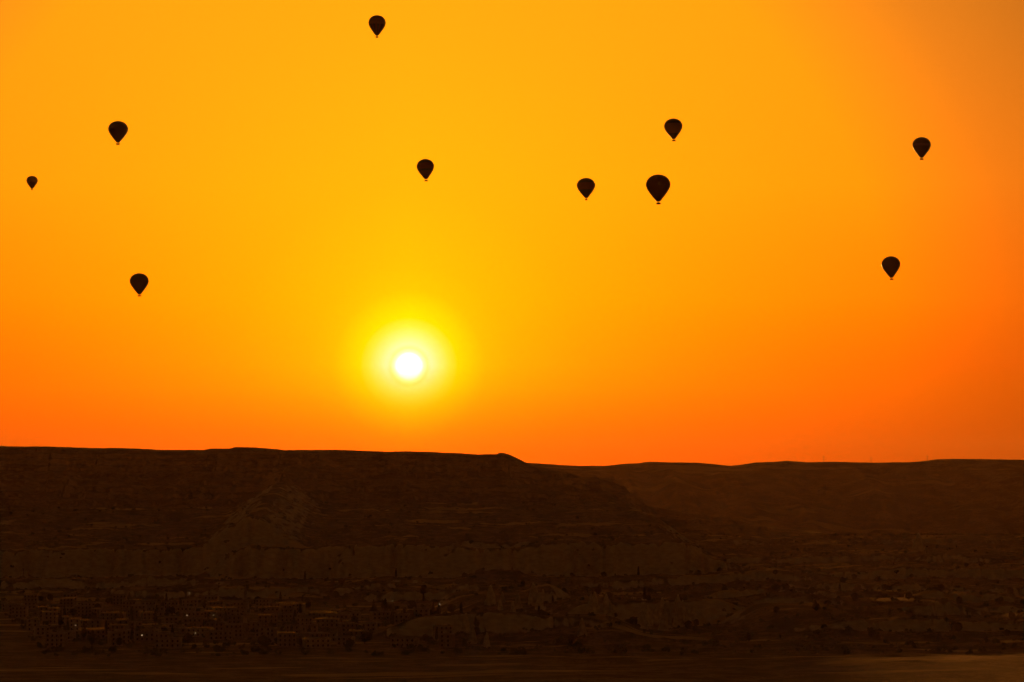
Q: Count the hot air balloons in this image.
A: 10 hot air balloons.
